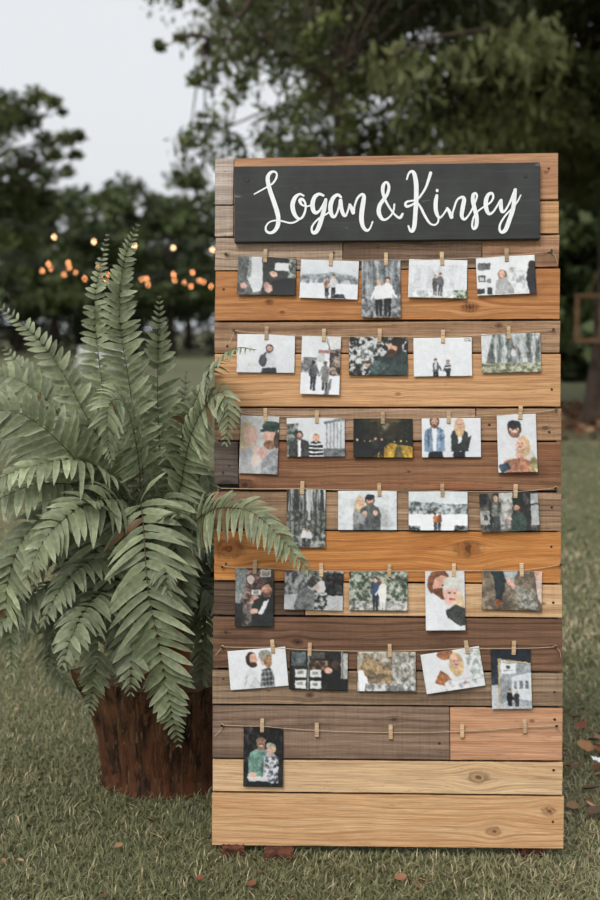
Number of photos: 30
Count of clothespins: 34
